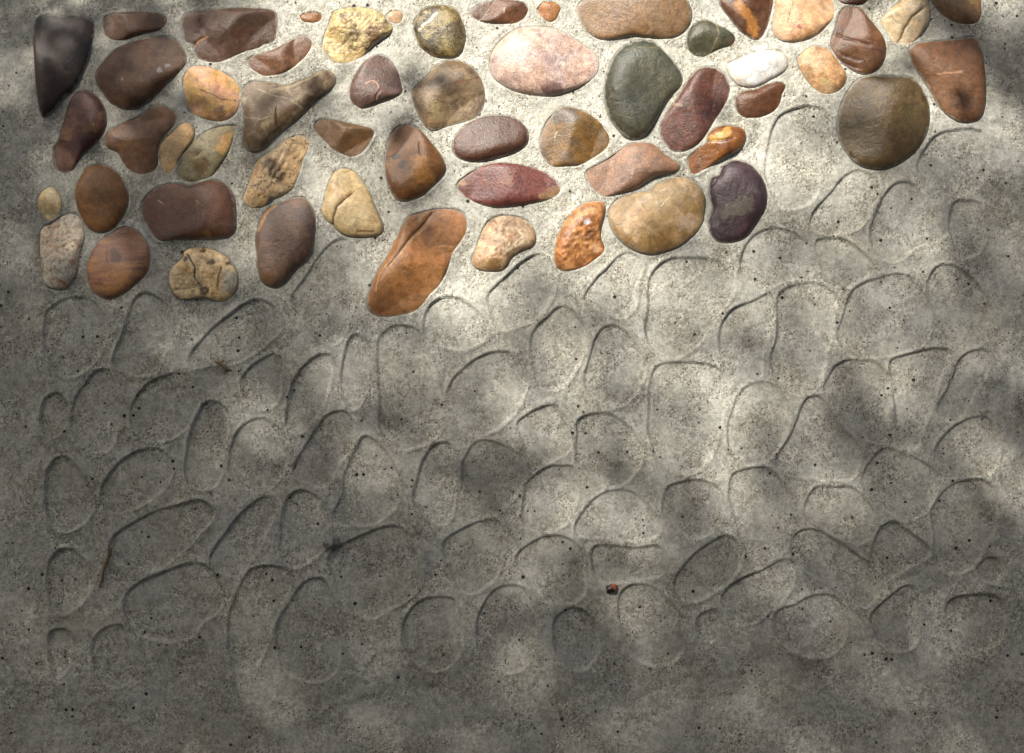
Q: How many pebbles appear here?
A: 56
